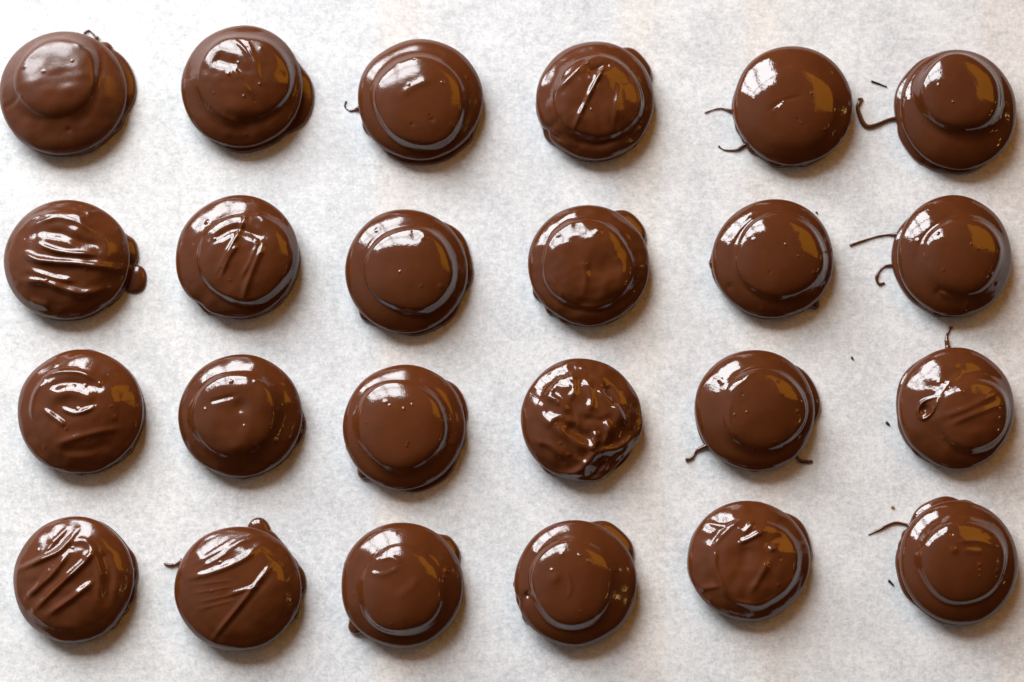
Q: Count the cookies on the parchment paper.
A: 24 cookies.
